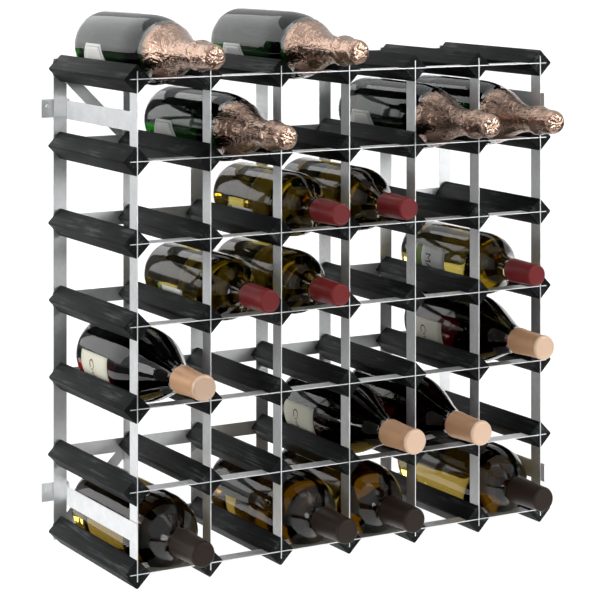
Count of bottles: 18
